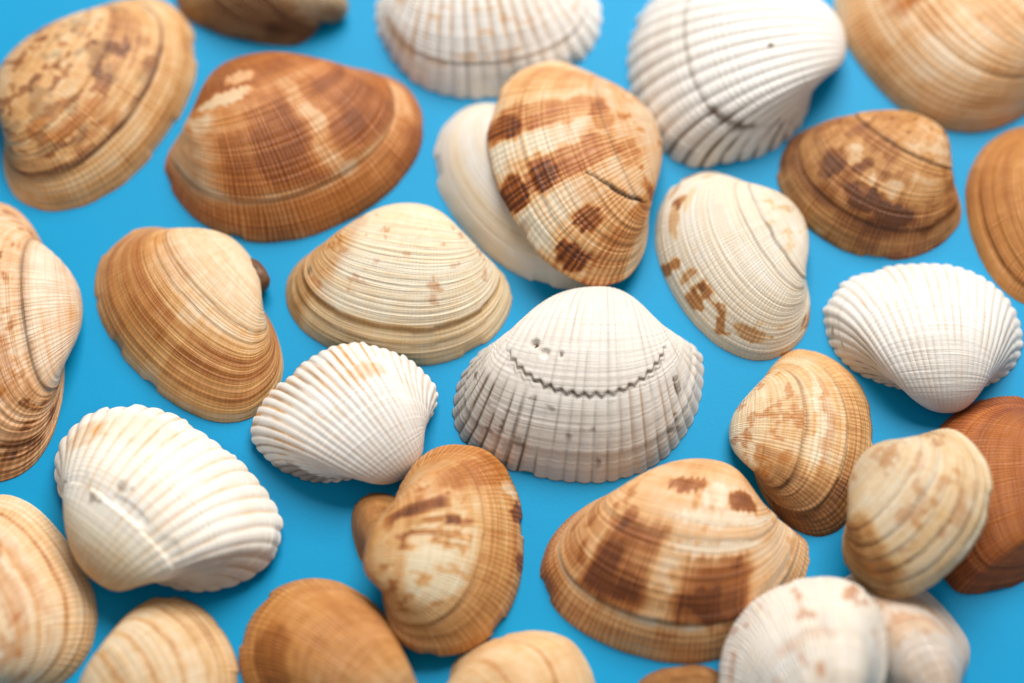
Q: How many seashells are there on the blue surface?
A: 31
